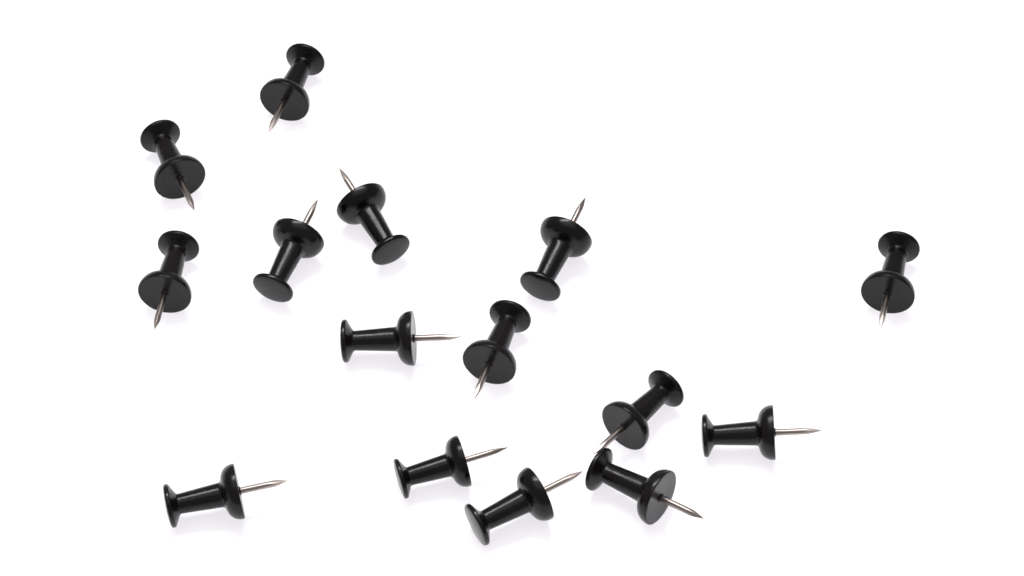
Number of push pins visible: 15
